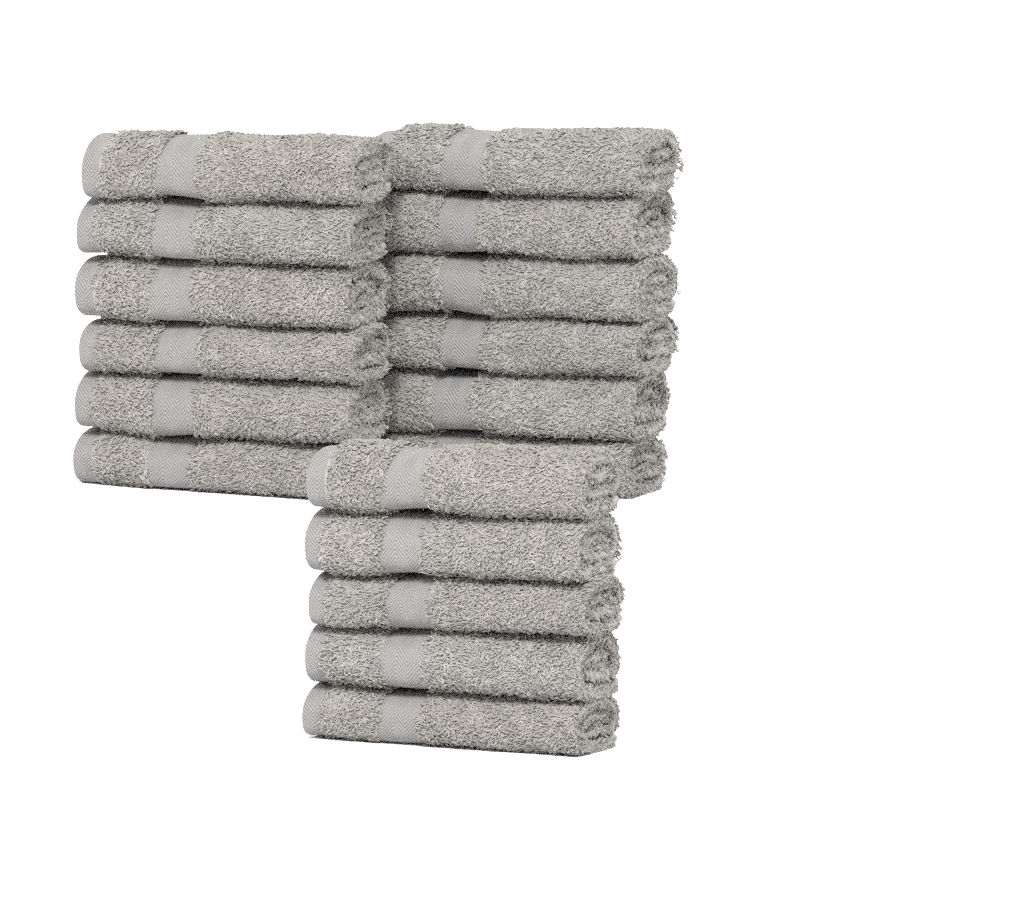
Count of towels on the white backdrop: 17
